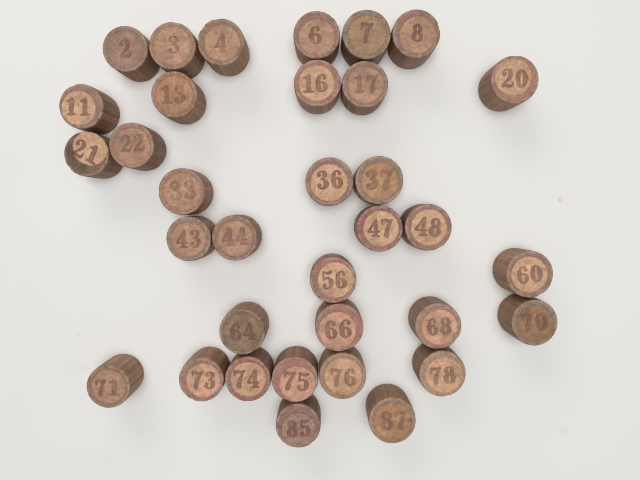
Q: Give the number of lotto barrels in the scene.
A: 34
